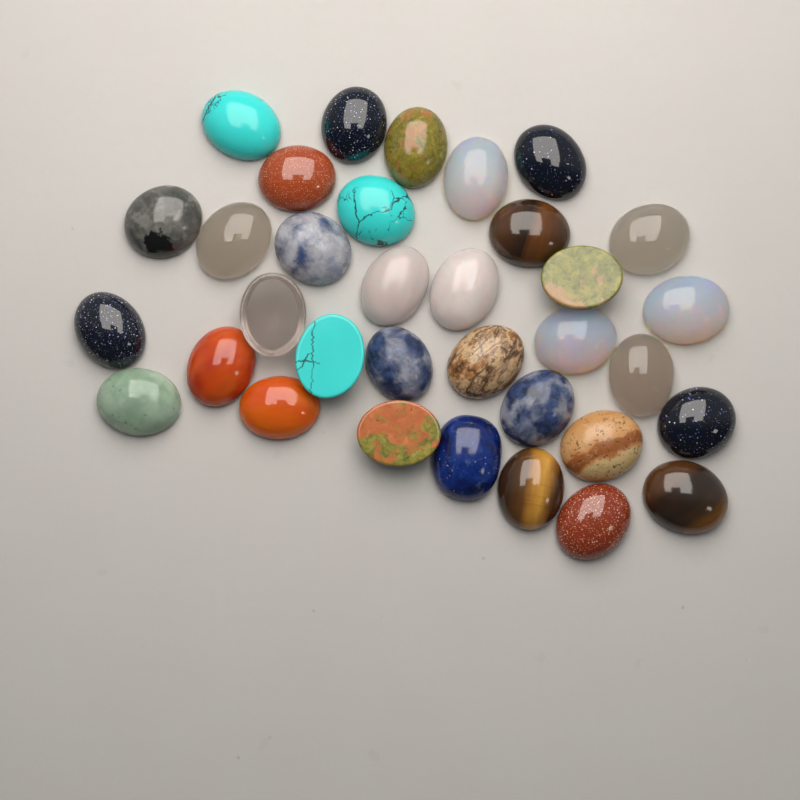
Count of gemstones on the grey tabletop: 34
